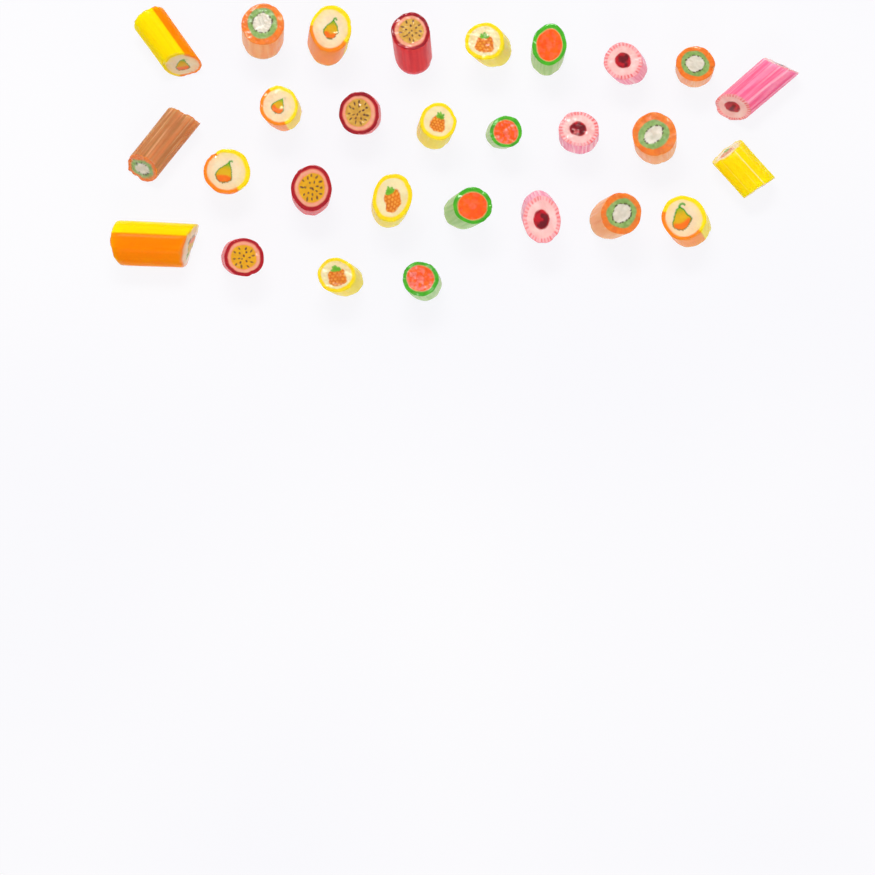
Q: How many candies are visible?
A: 28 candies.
